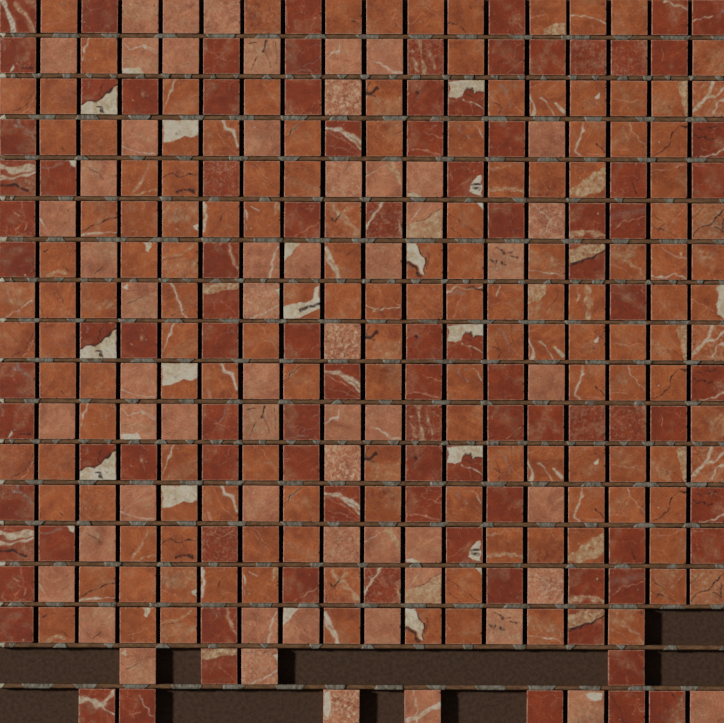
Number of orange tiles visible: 144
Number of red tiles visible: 96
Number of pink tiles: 59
